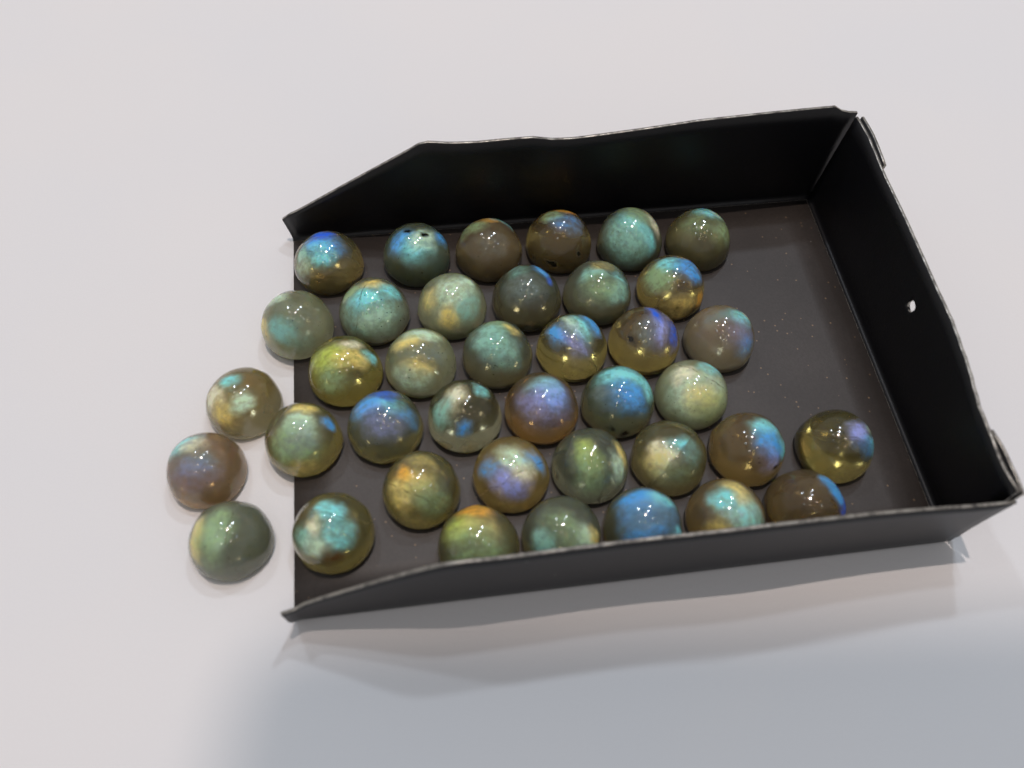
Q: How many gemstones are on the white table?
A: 39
